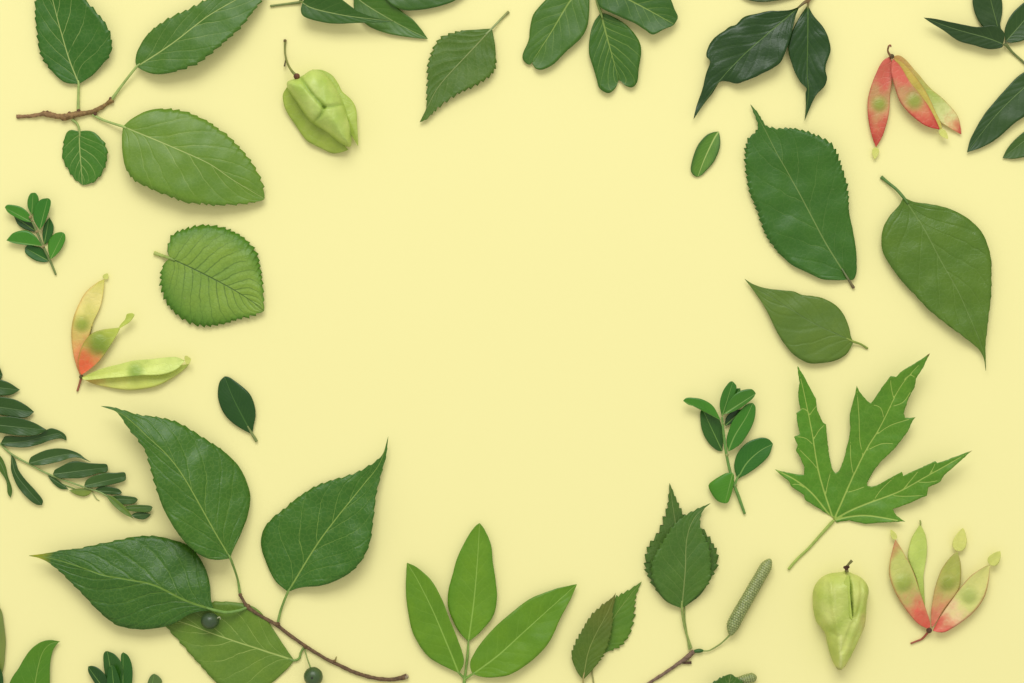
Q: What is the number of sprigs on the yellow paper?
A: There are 14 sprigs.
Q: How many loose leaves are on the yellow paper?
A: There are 10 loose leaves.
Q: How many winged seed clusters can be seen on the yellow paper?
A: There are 3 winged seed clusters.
